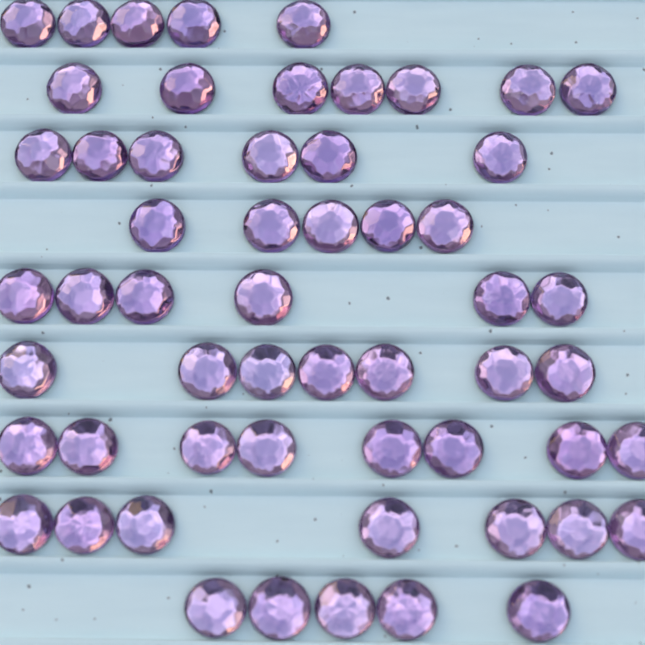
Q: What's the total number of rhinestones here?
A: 56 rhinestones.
